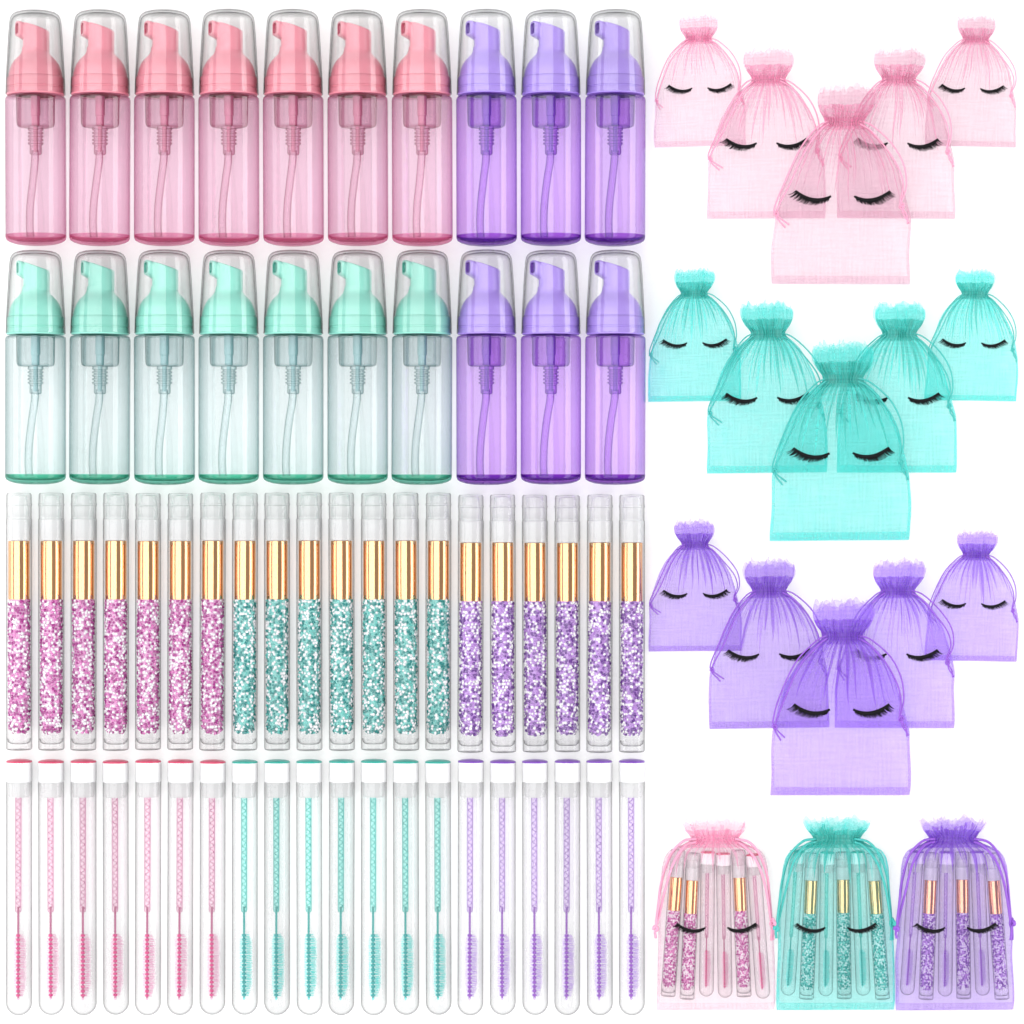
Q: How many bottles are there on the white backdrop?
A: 20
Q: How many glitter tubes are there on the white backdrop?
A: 29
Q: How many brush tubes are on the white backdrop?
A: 29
